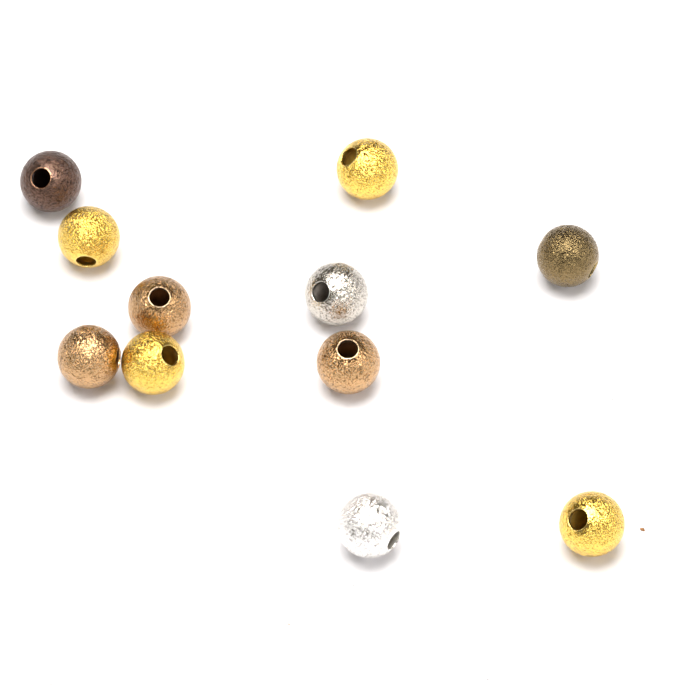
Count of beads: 11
